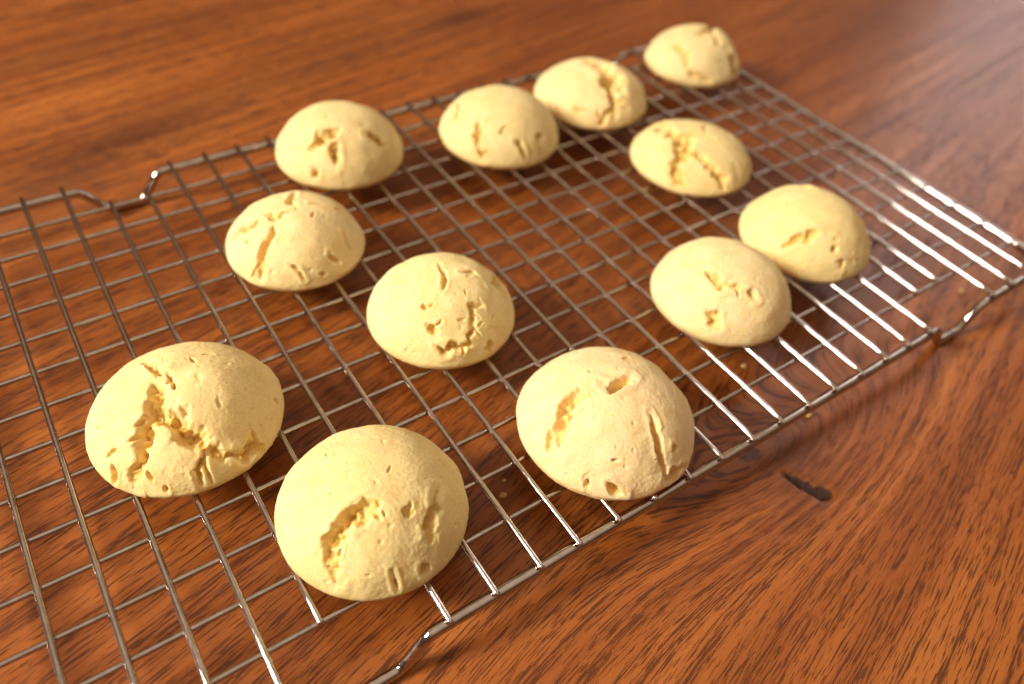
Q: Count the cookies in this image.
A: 12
